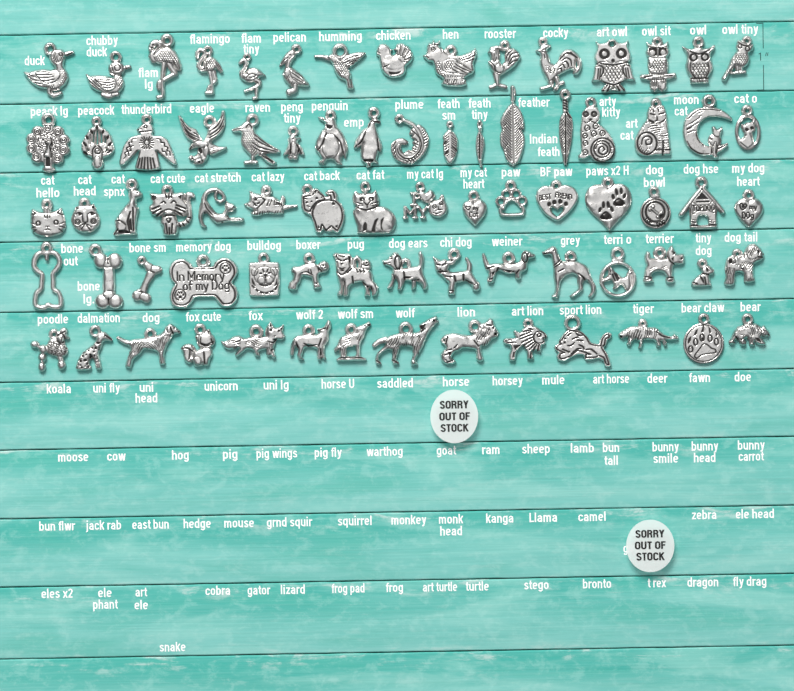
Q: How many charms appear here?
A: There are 77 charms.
